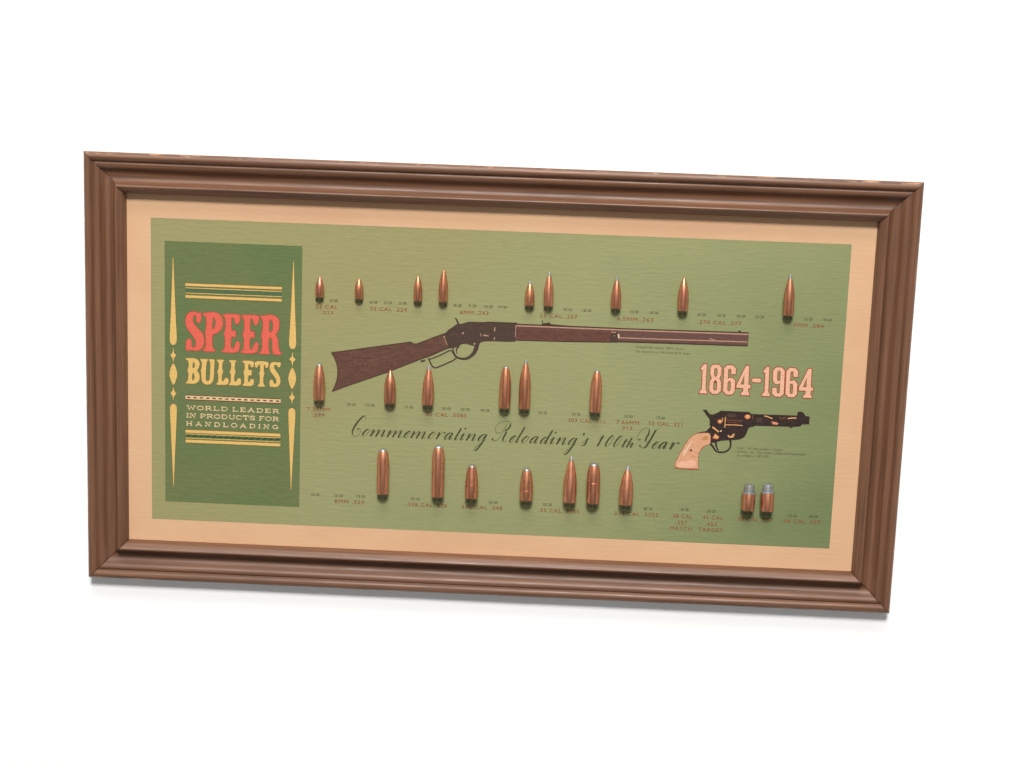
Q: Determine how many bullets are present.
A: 24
